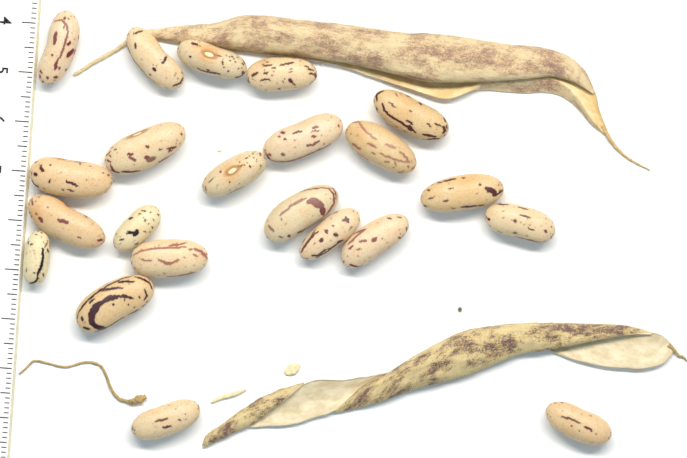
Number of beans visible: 22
